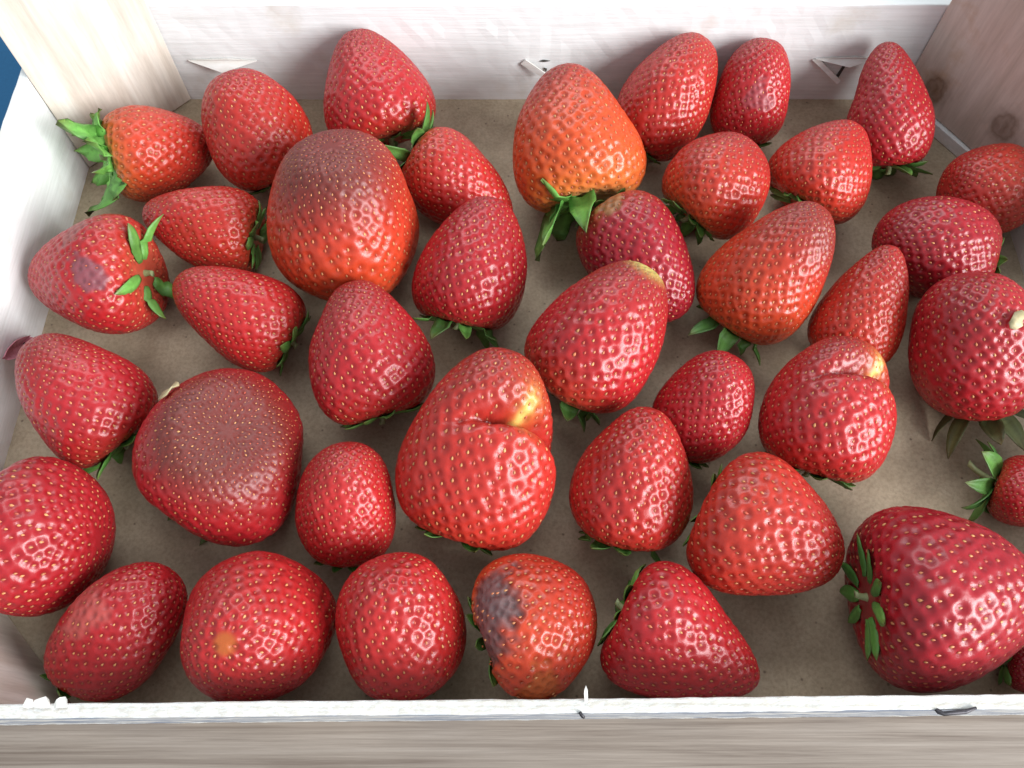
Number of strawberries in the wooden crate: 40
